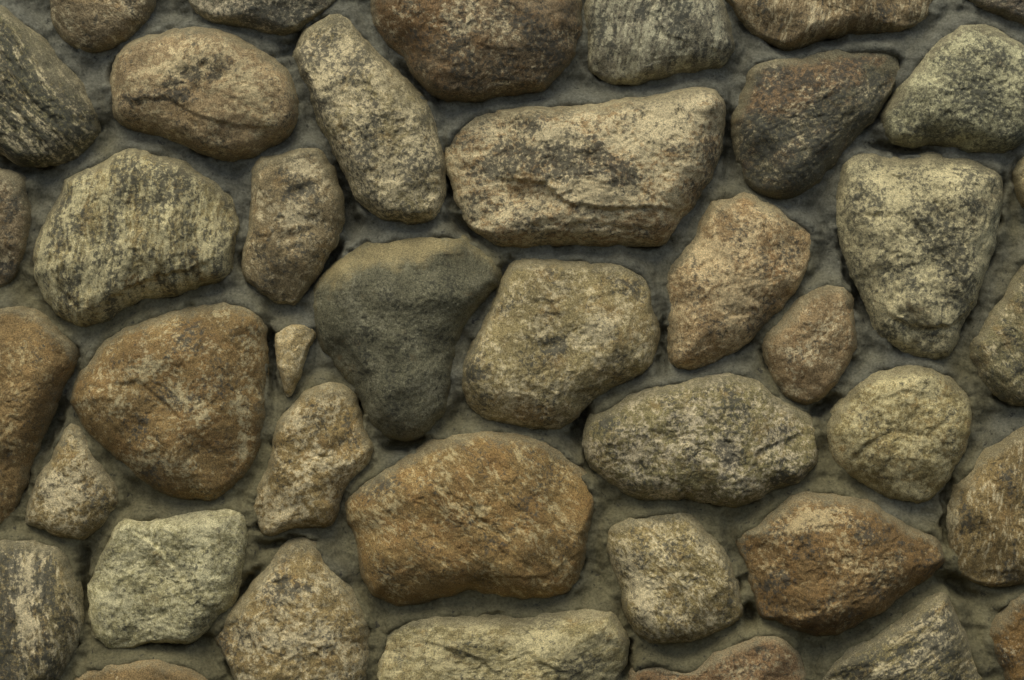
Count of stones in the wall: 41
